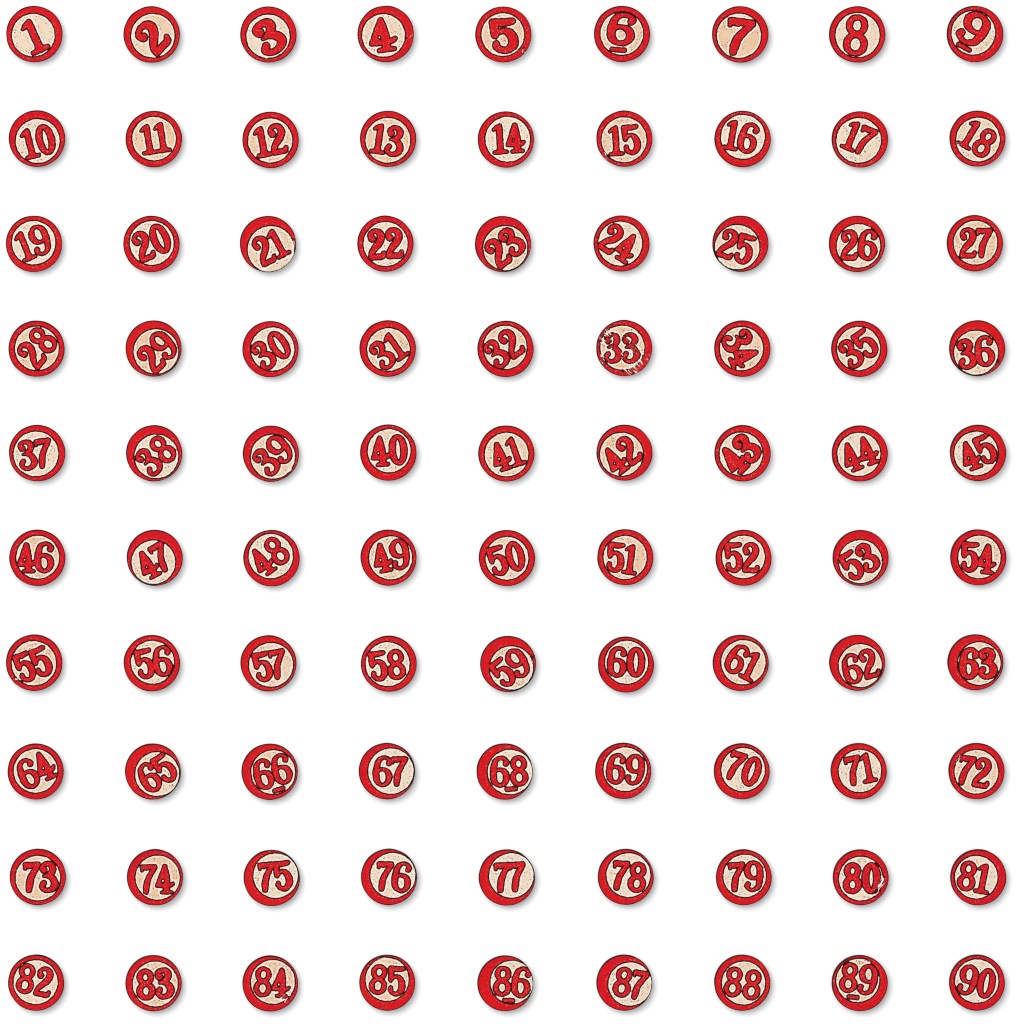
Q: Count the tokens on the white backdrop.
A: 90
